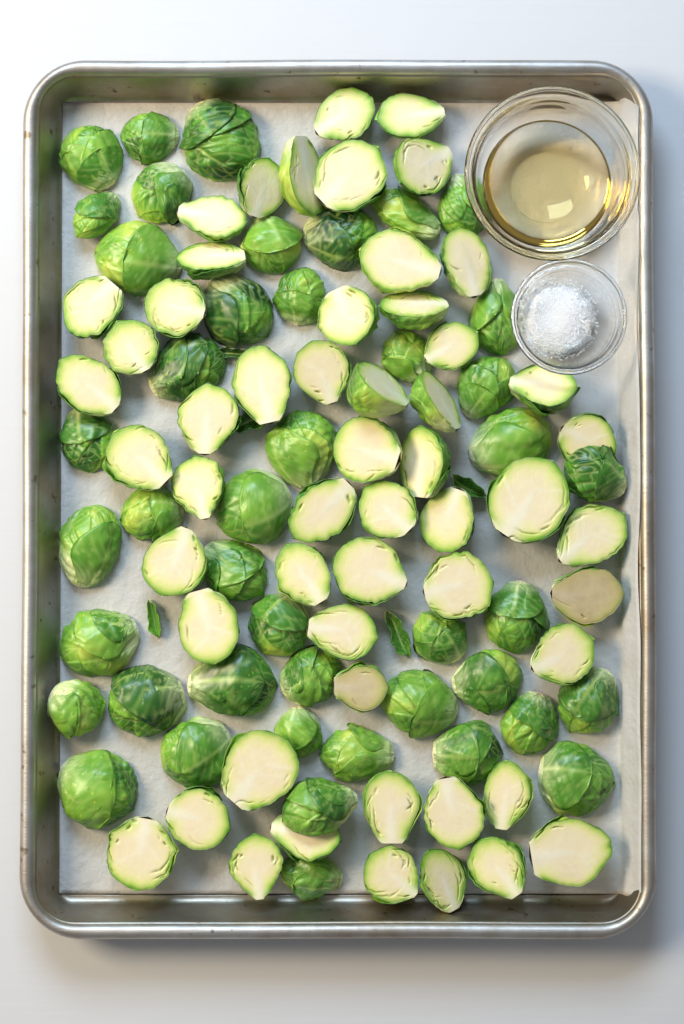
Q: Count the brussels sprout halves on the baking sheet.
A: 98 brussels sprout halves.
